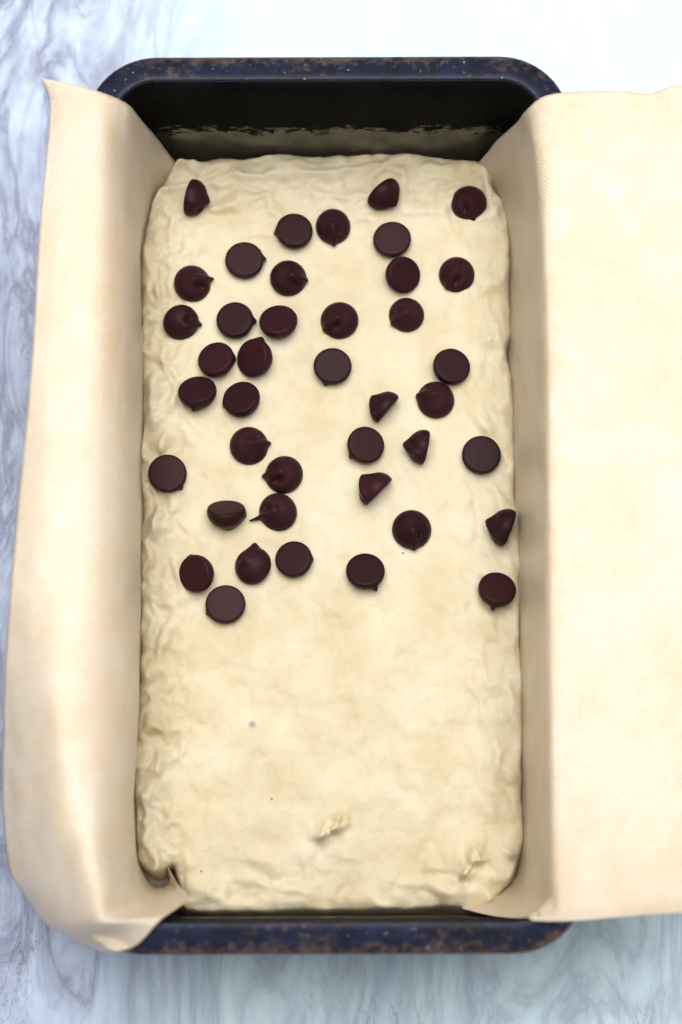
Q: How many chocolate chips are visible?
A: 41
